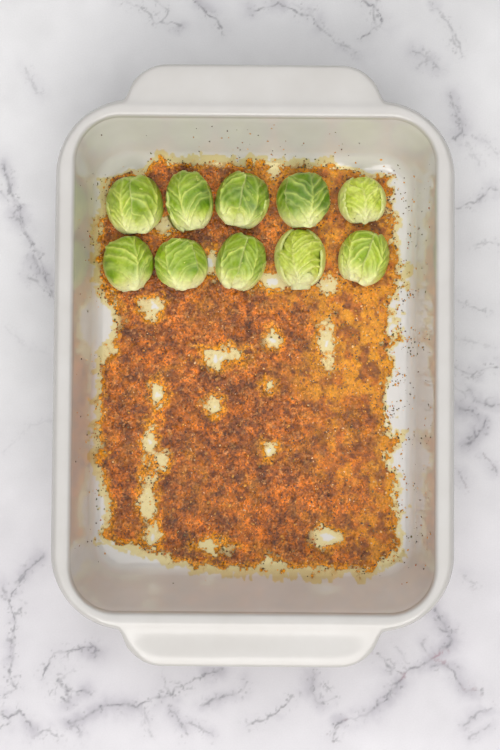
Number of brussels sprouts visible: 10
